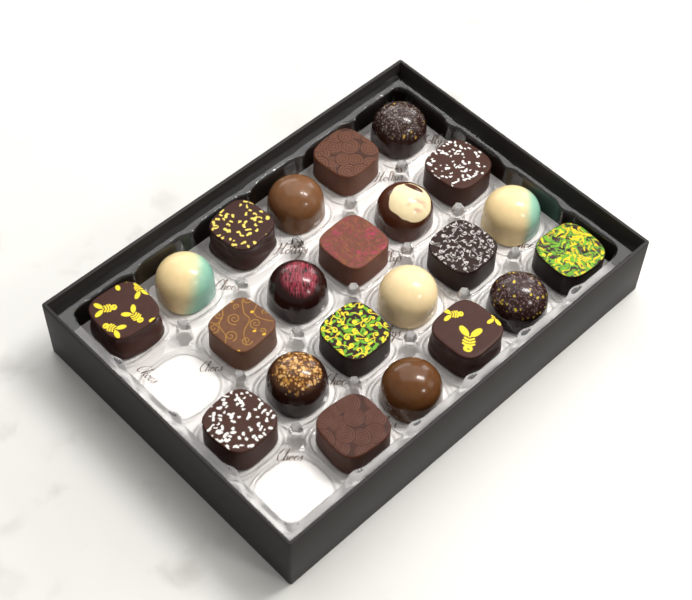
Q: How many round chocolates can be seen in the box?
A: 10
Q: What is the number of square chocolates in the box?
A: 12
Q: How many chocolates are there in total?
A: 22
